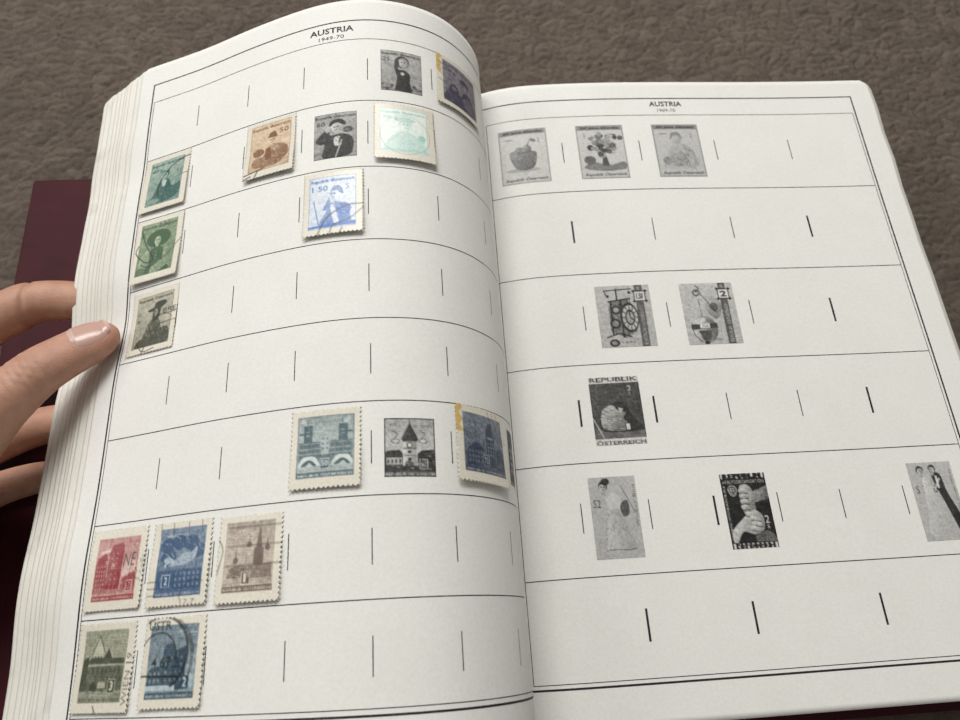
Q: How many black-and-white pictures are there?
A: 13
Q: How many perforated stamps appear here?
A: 14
